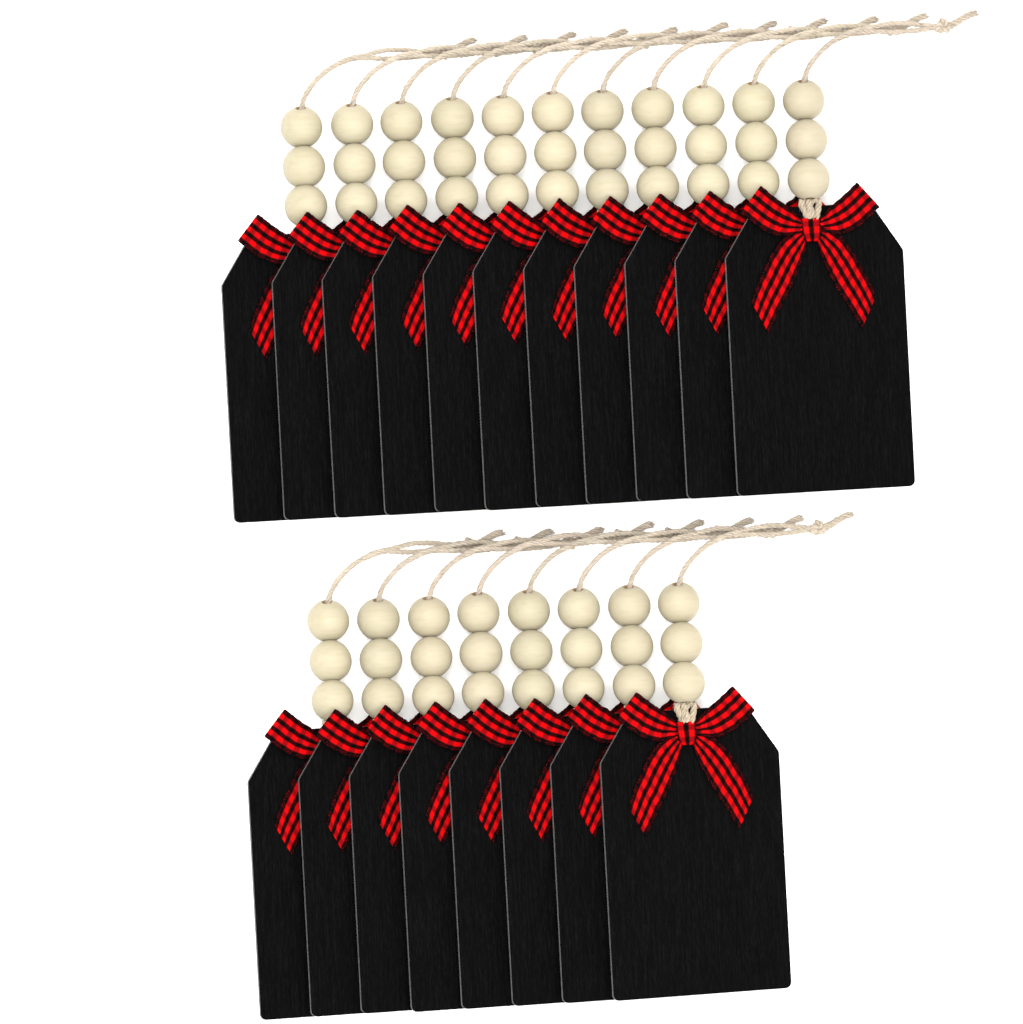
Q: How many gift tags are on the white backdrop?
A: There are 19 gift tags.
